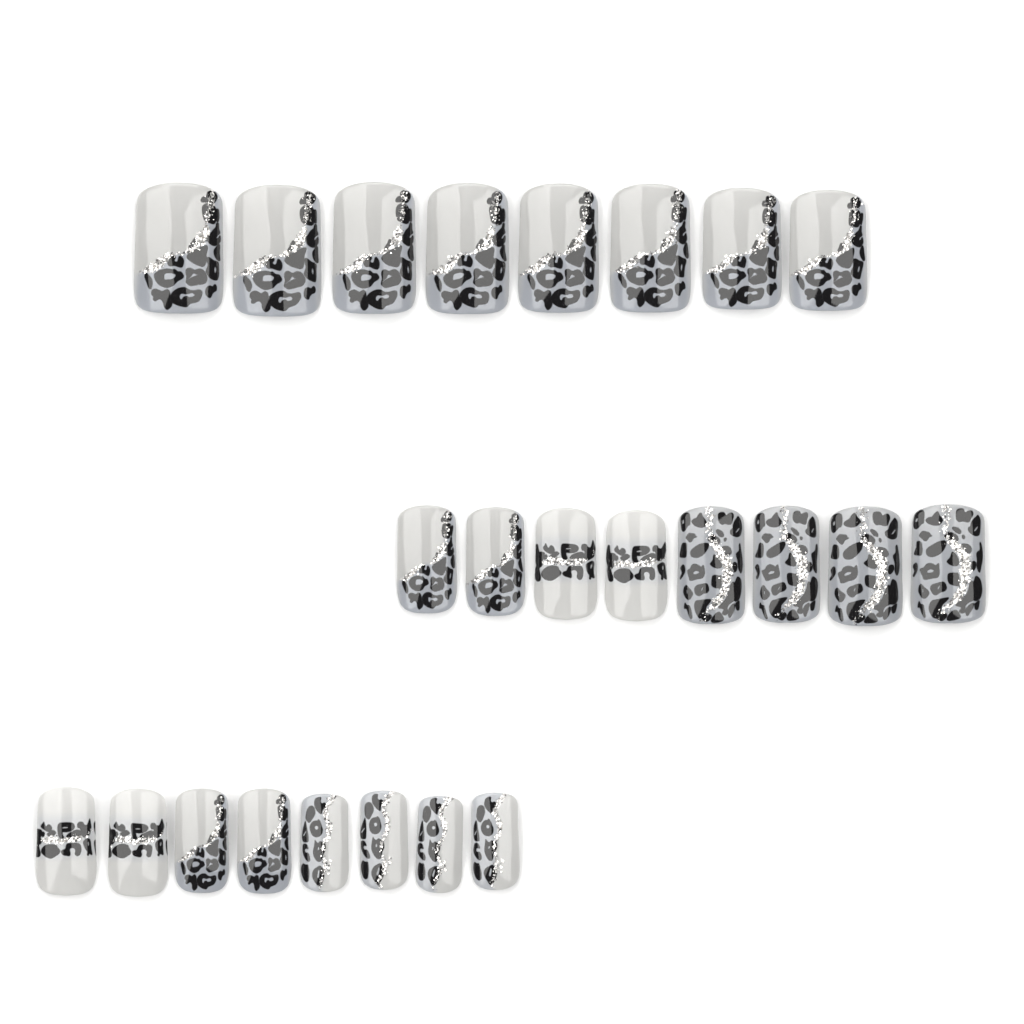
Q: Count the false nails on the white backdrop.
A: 24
